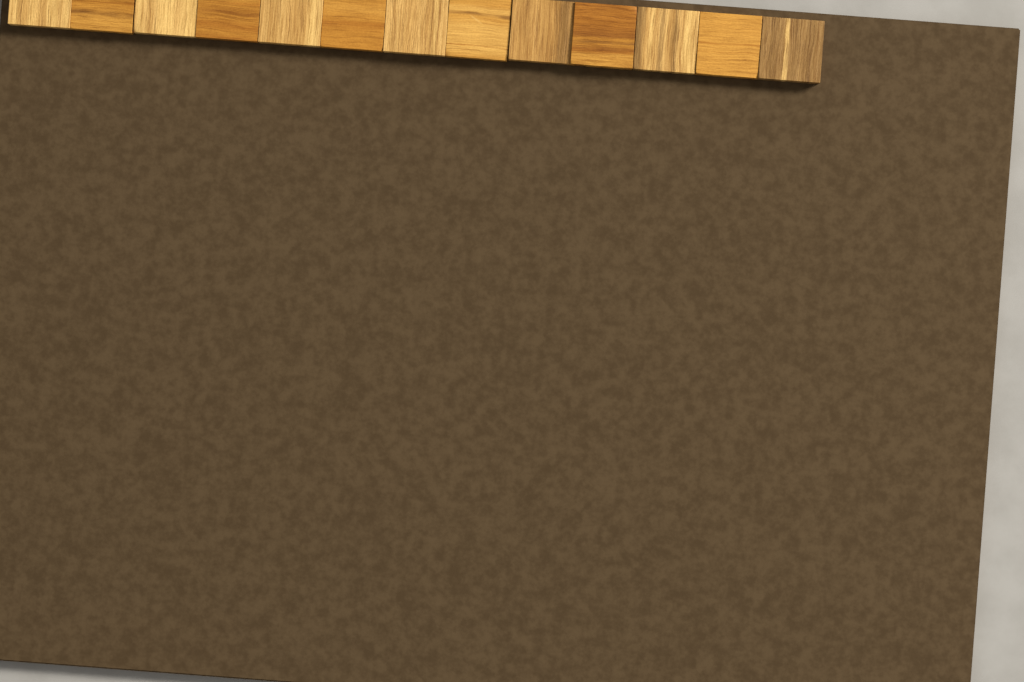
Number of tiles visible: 13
